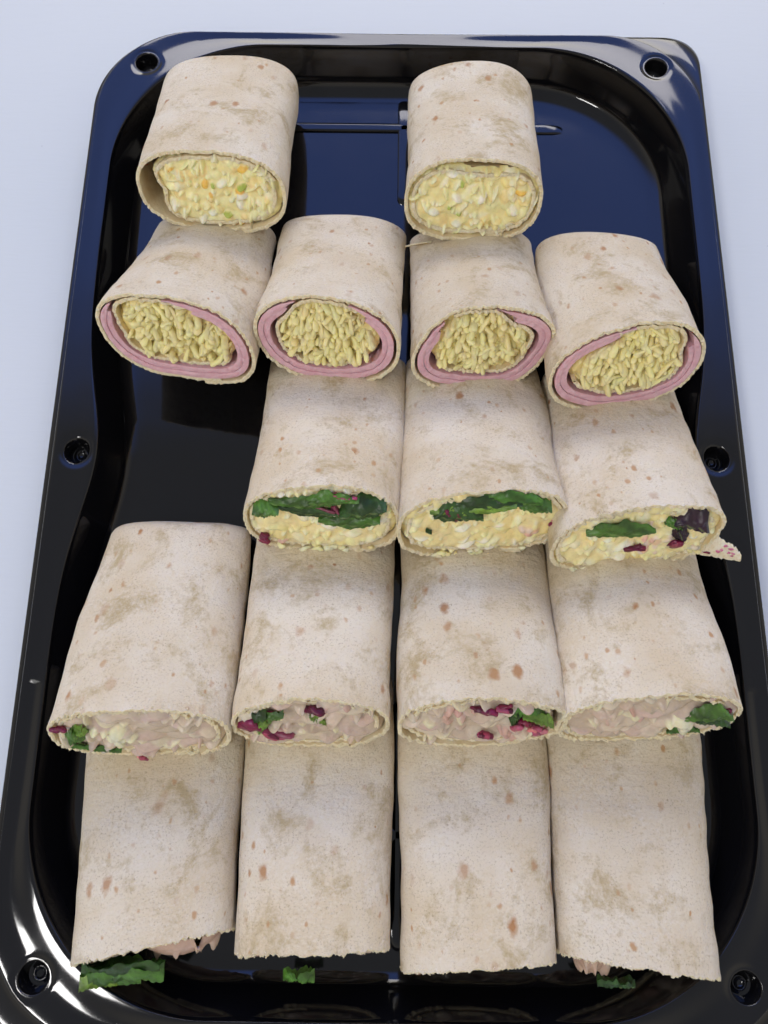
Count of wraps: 17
